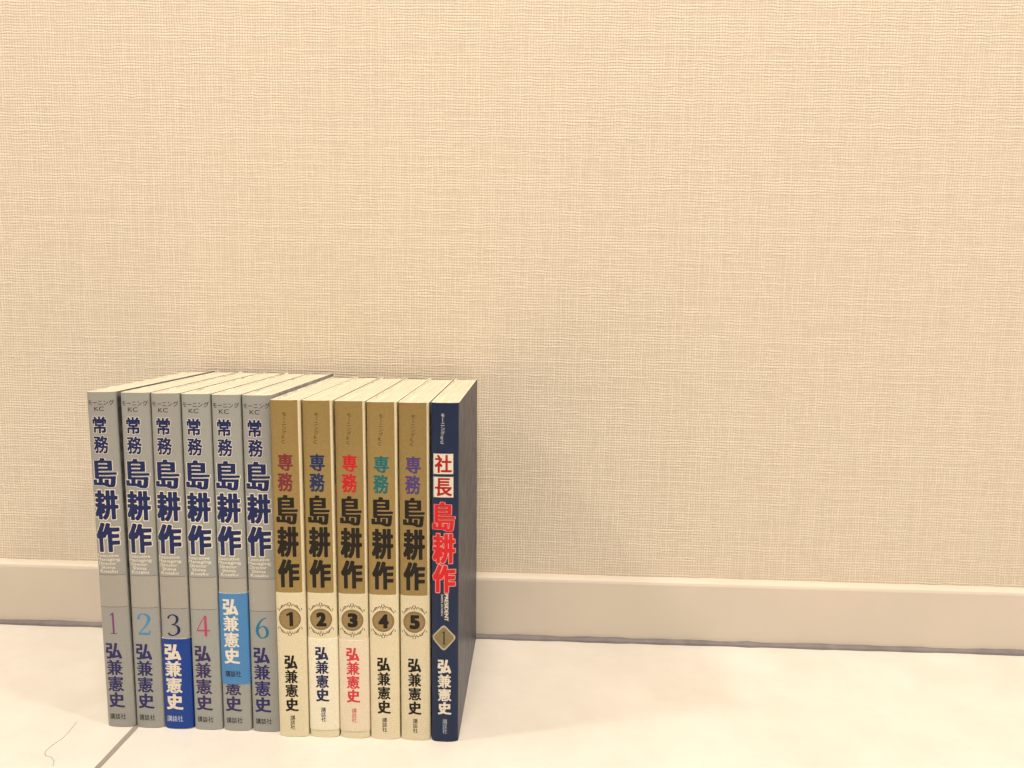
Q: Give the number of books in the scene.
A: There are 12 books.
